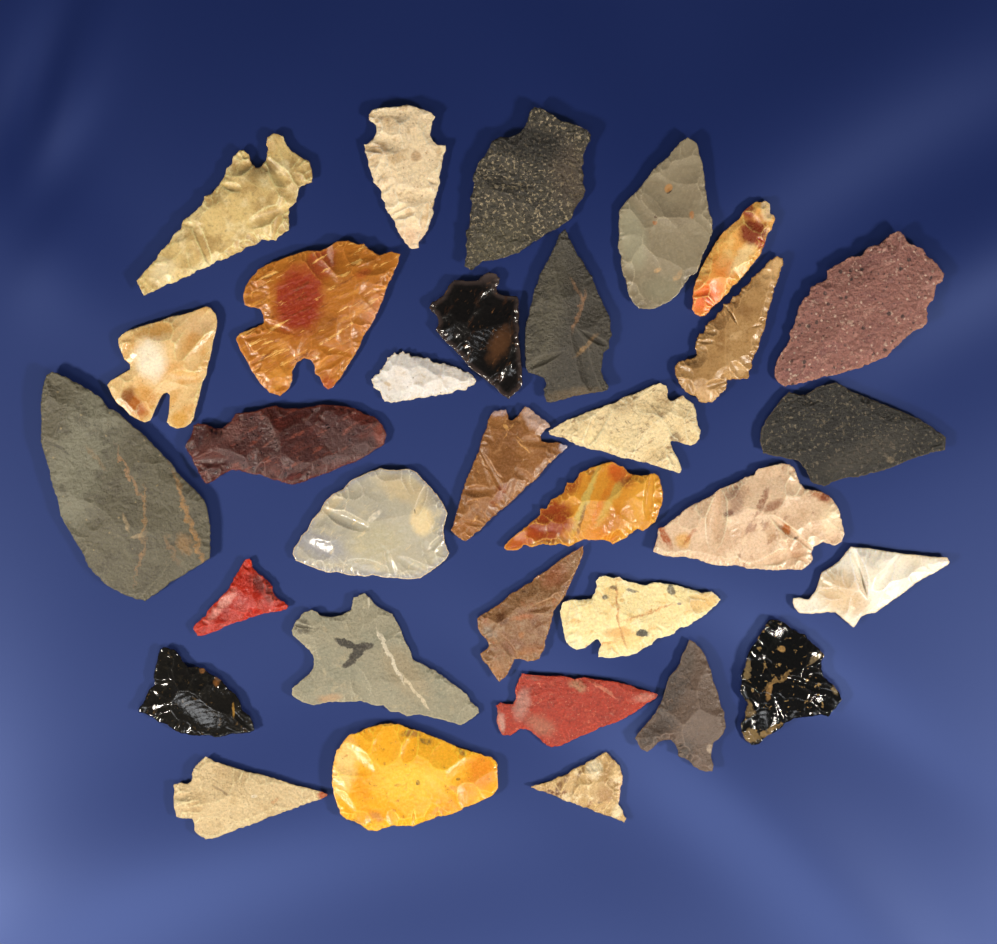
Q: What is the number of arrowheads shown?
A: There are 32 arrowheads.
